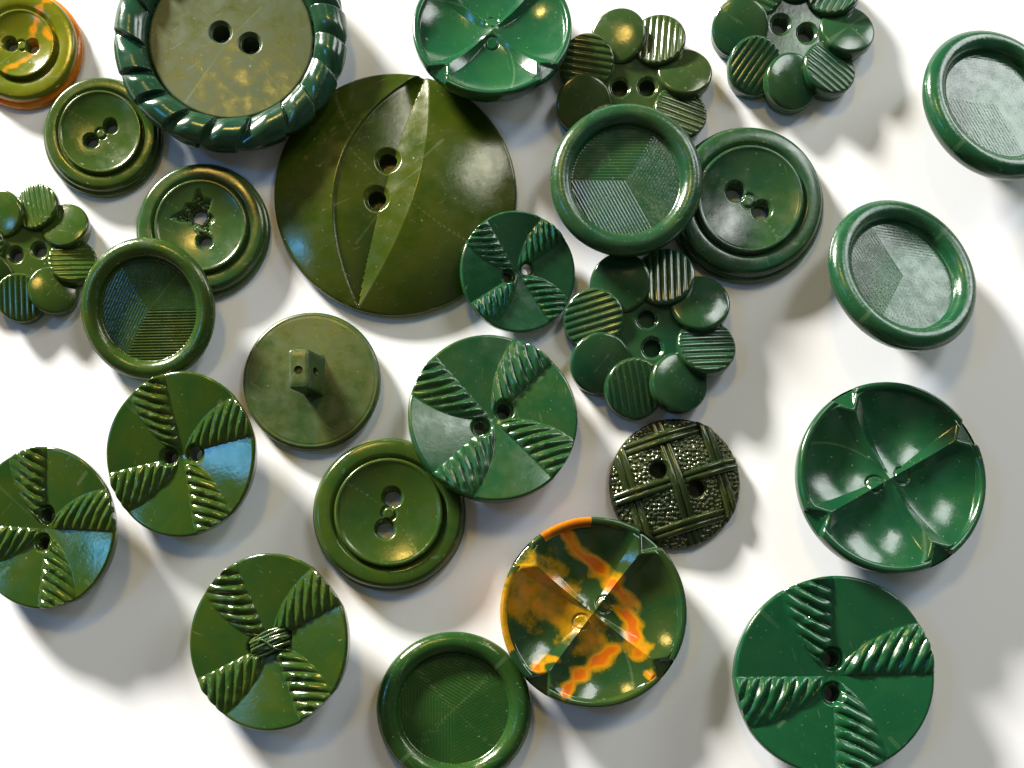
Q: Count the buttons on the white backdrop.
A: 27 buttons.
